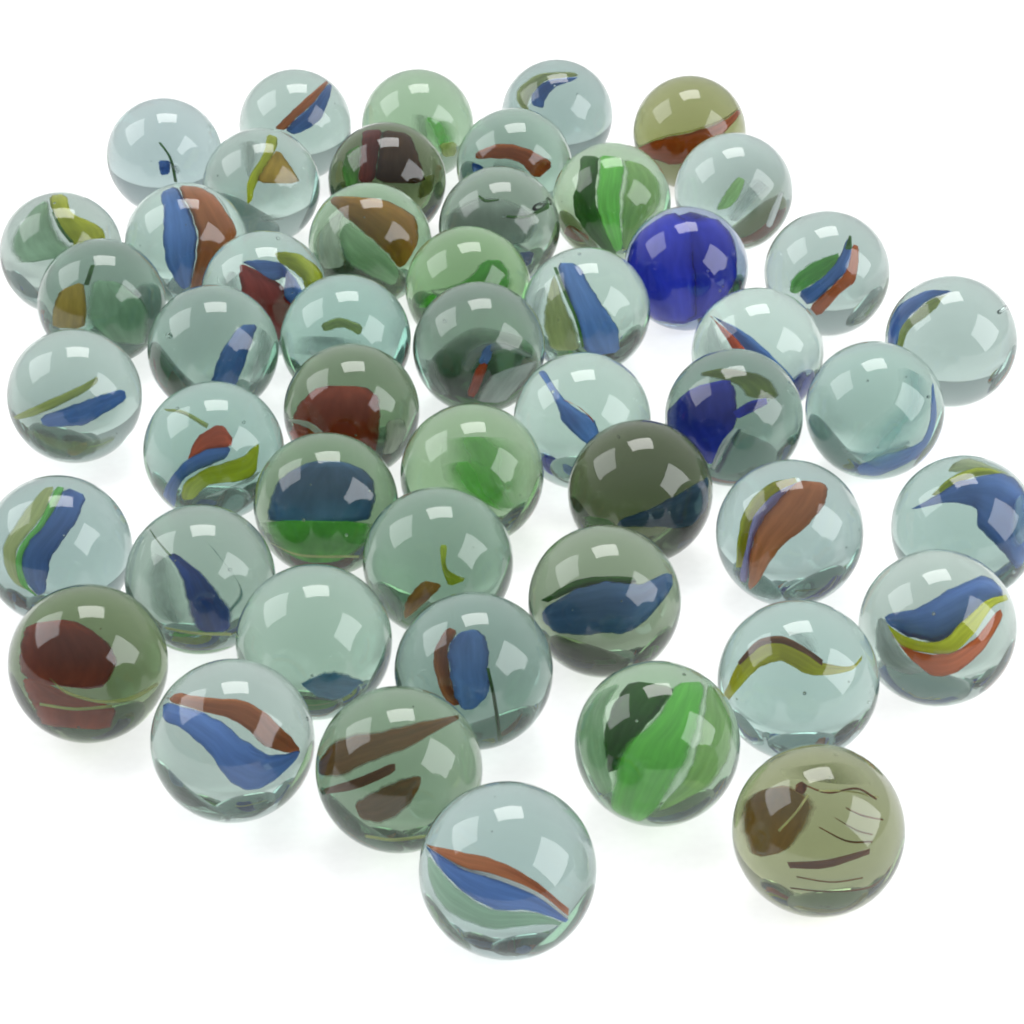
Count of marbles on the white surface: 50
